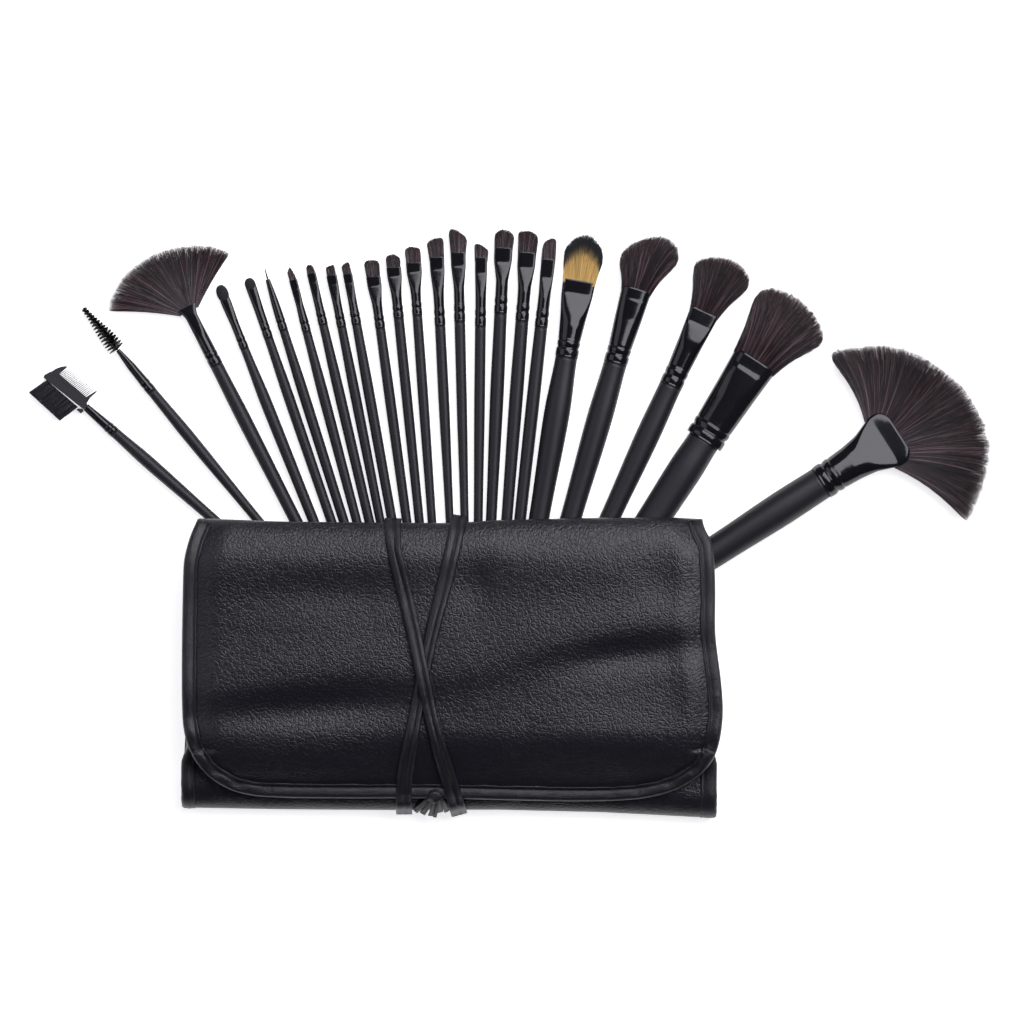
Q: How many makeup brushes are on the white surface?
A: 24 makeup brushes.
